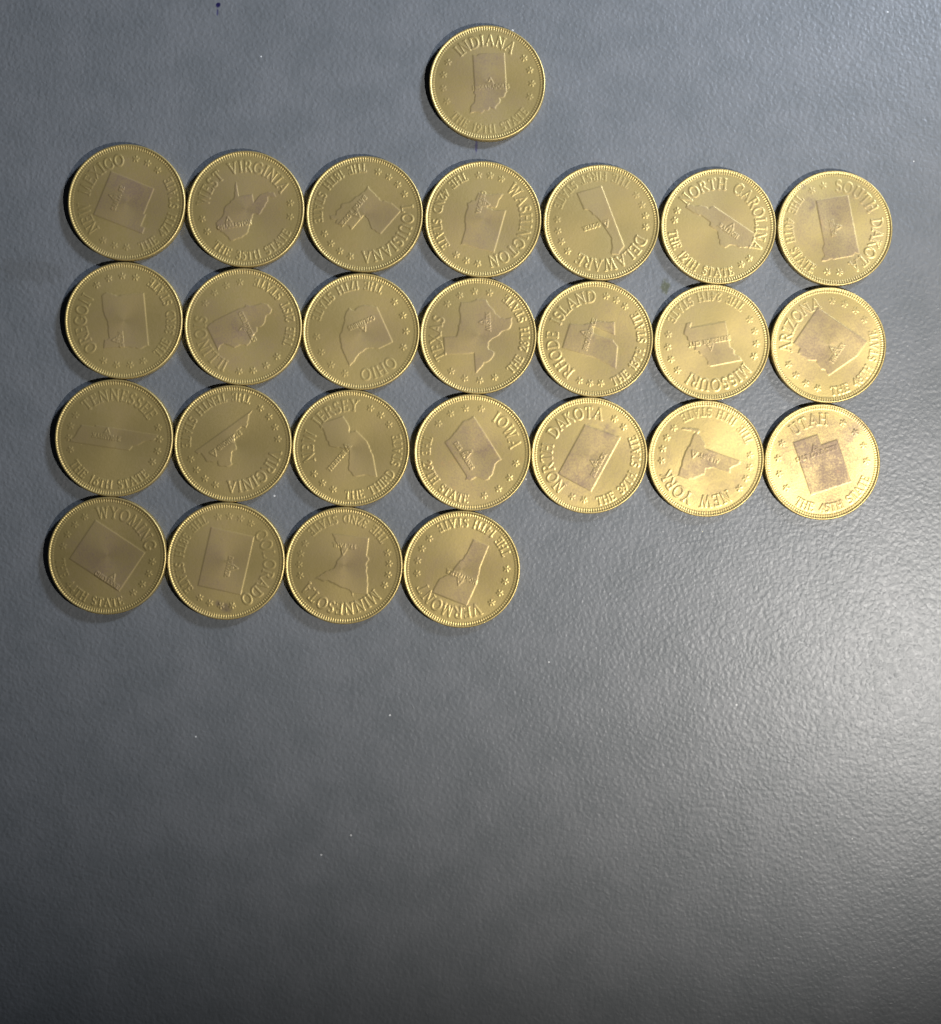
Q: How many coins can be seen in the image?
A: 26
